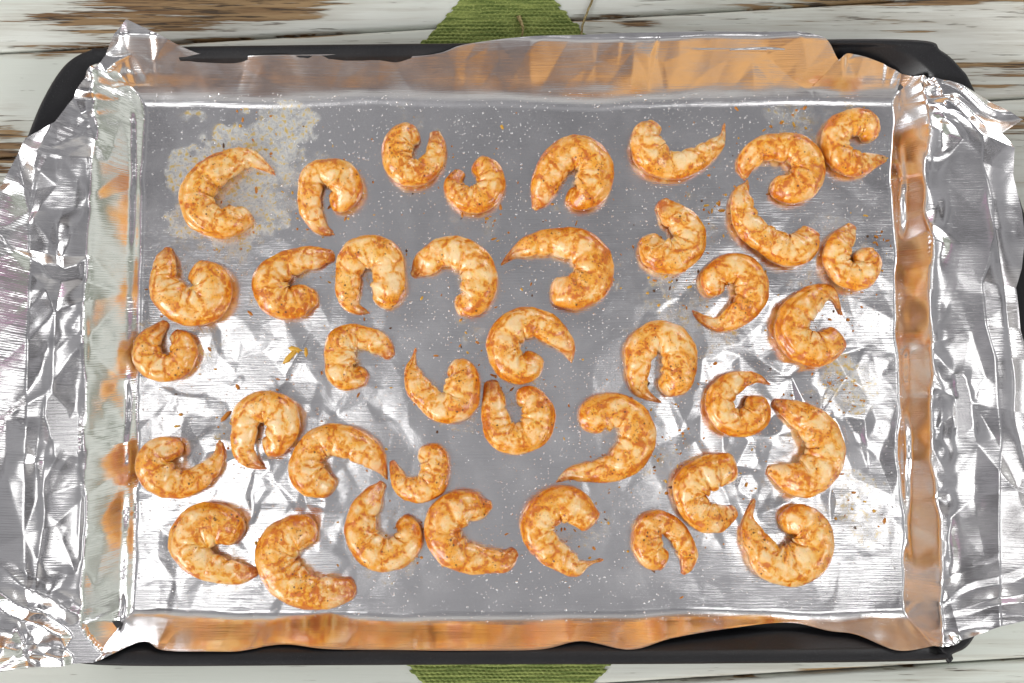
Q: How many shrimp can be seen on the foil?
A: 39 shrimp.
